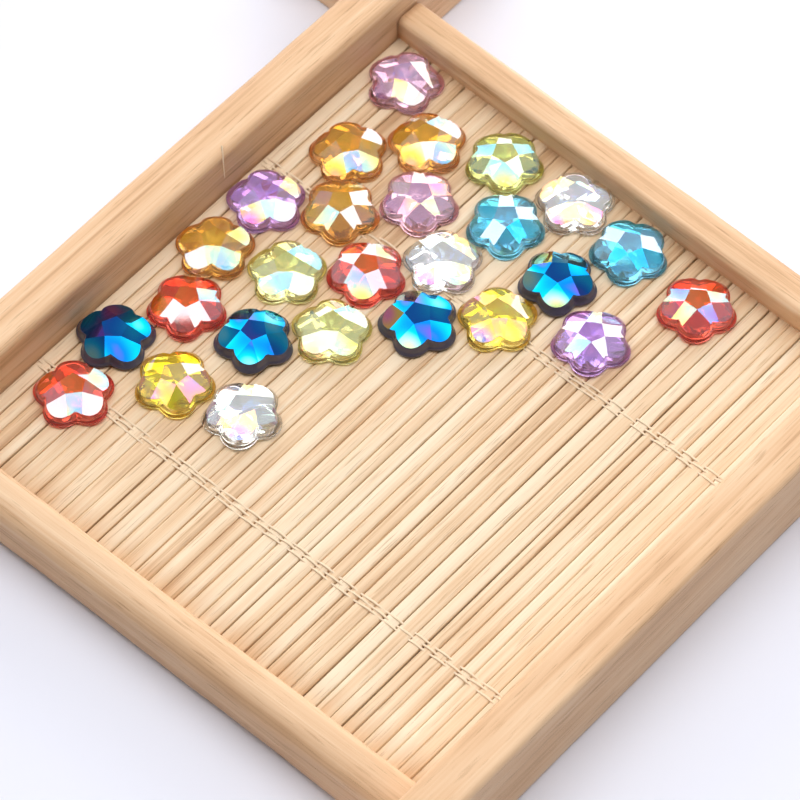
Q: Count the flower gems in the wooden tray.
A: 26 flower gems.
